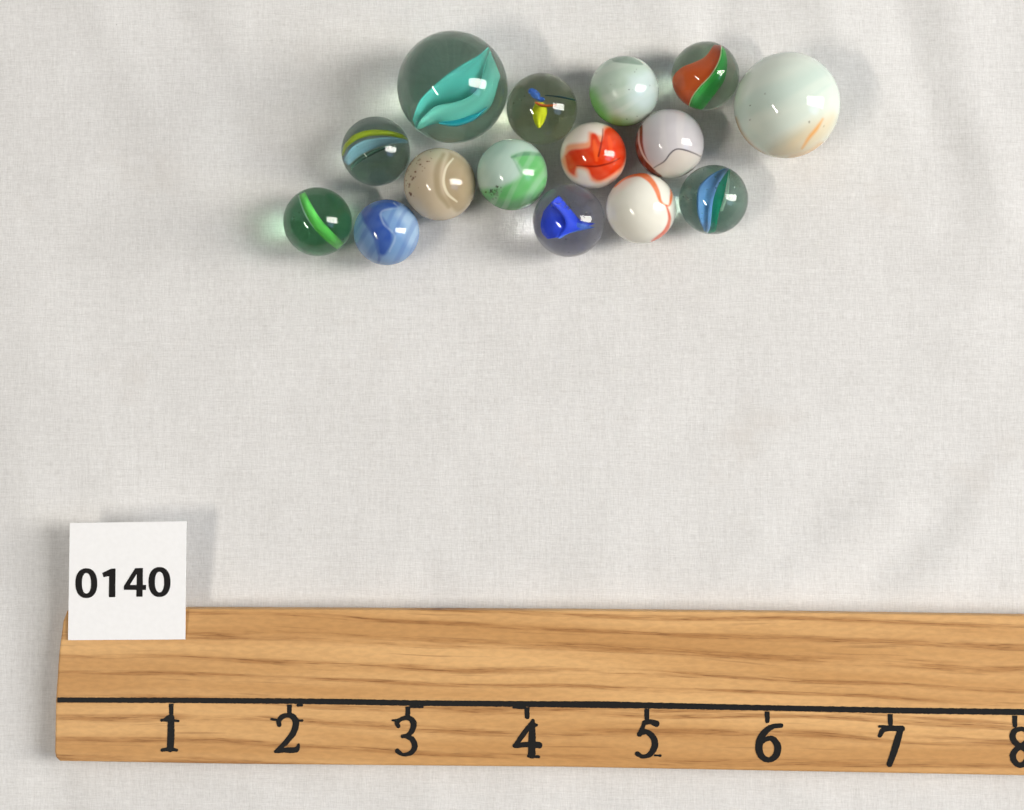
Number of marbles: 15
